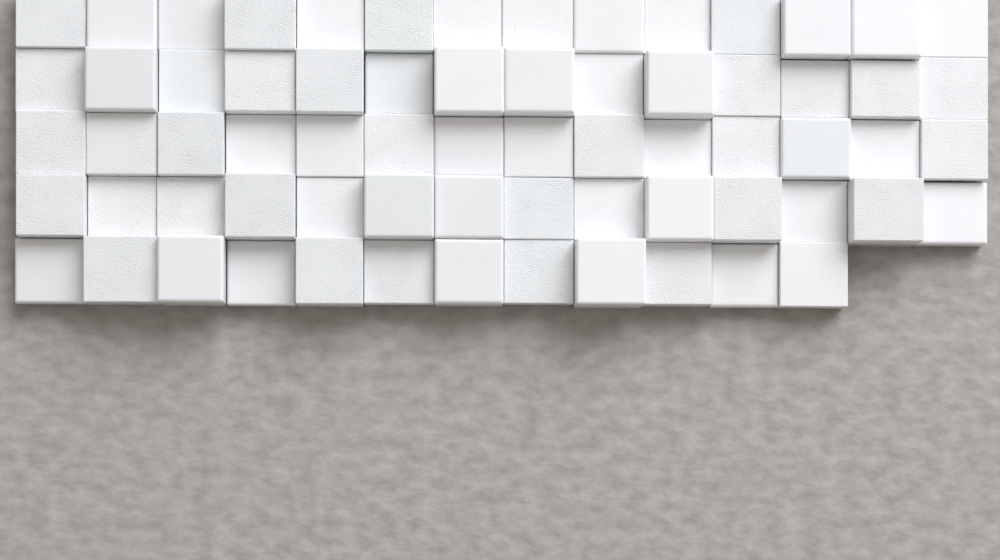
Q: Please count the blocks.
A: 68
